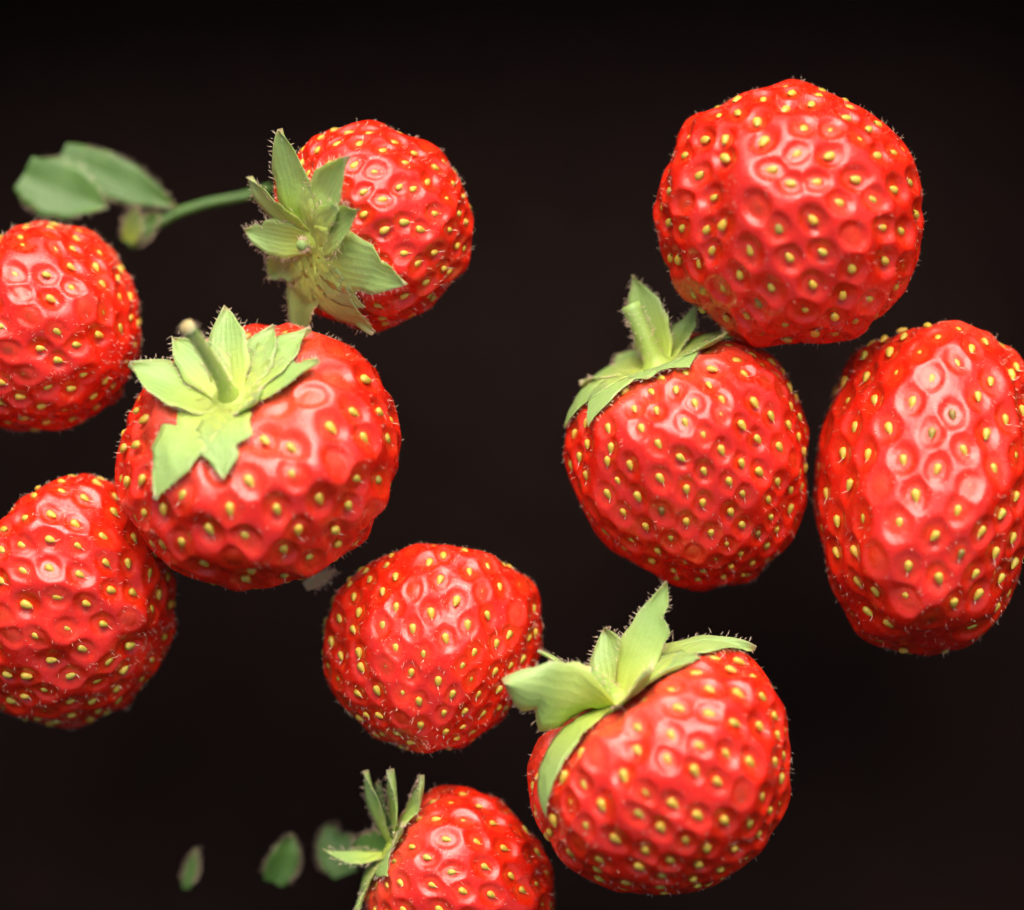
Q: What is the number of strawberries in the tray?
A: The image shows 10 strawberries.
